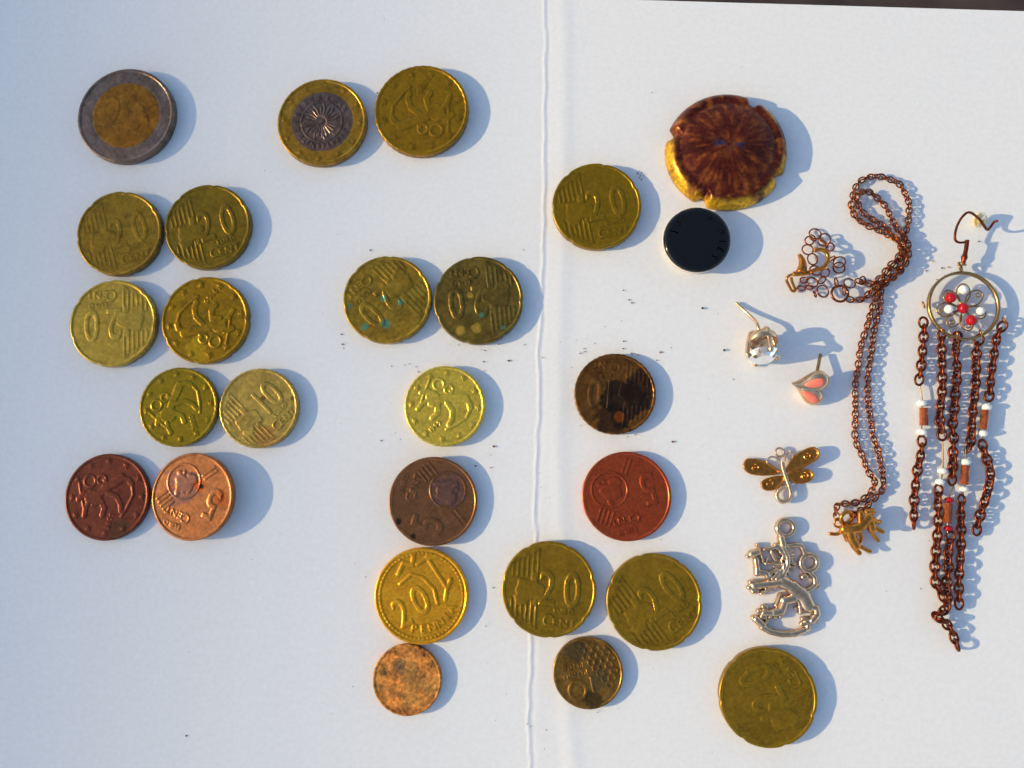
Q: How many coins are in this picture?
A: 24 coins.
